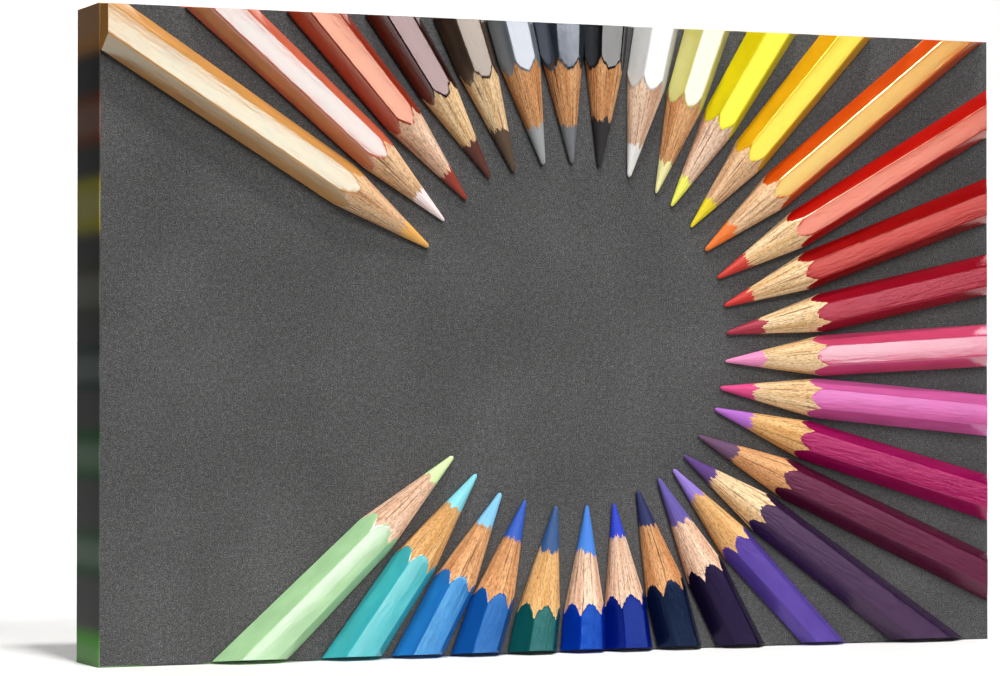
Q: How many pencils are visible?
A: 31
